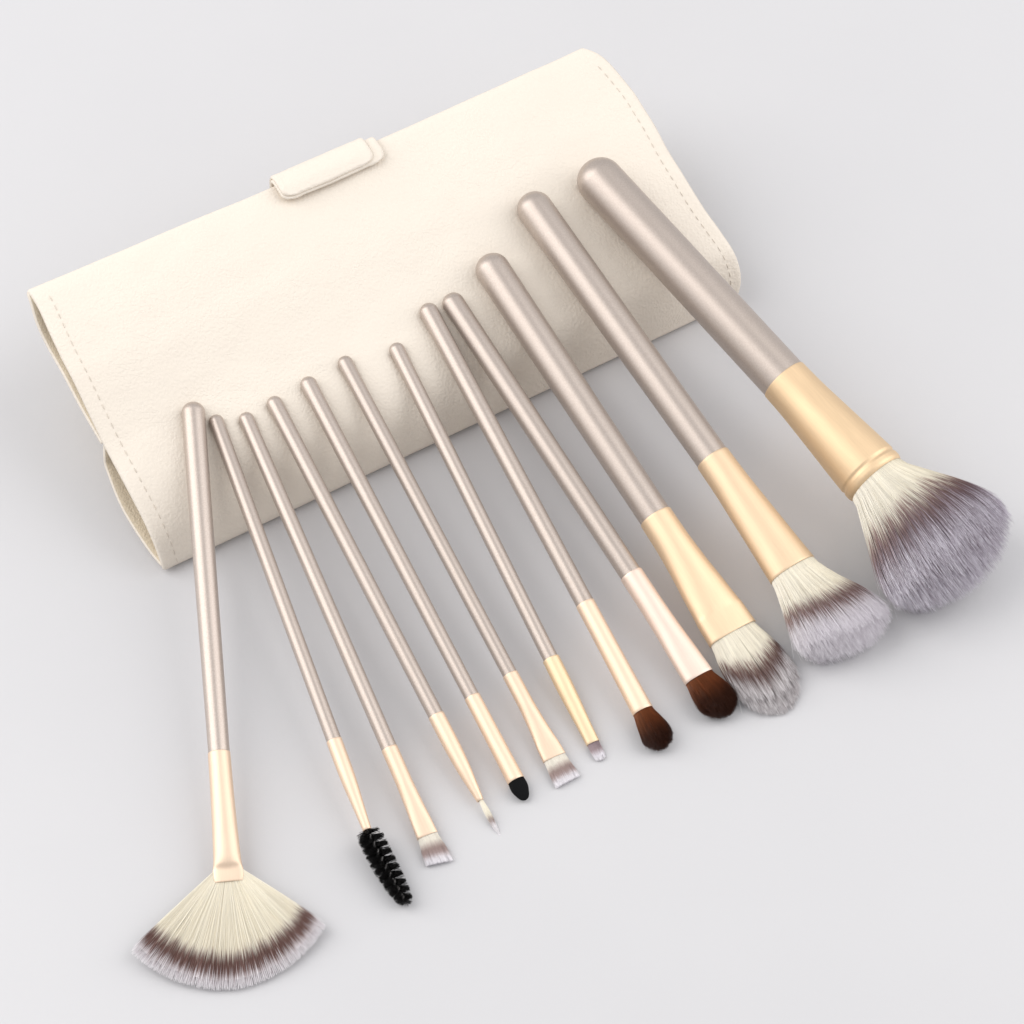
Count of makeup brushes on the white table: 12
